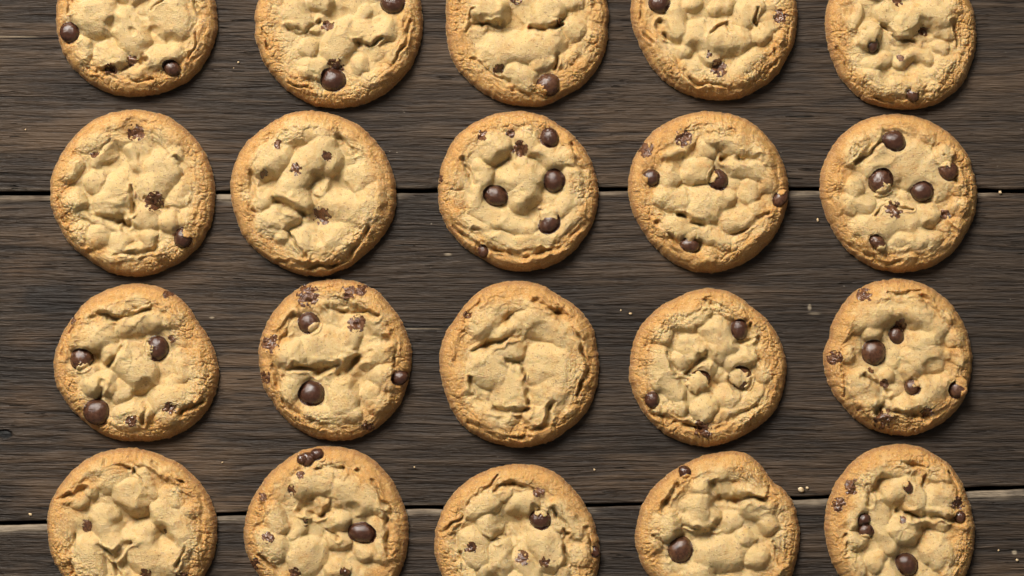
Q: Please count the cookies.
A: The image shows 20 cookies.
